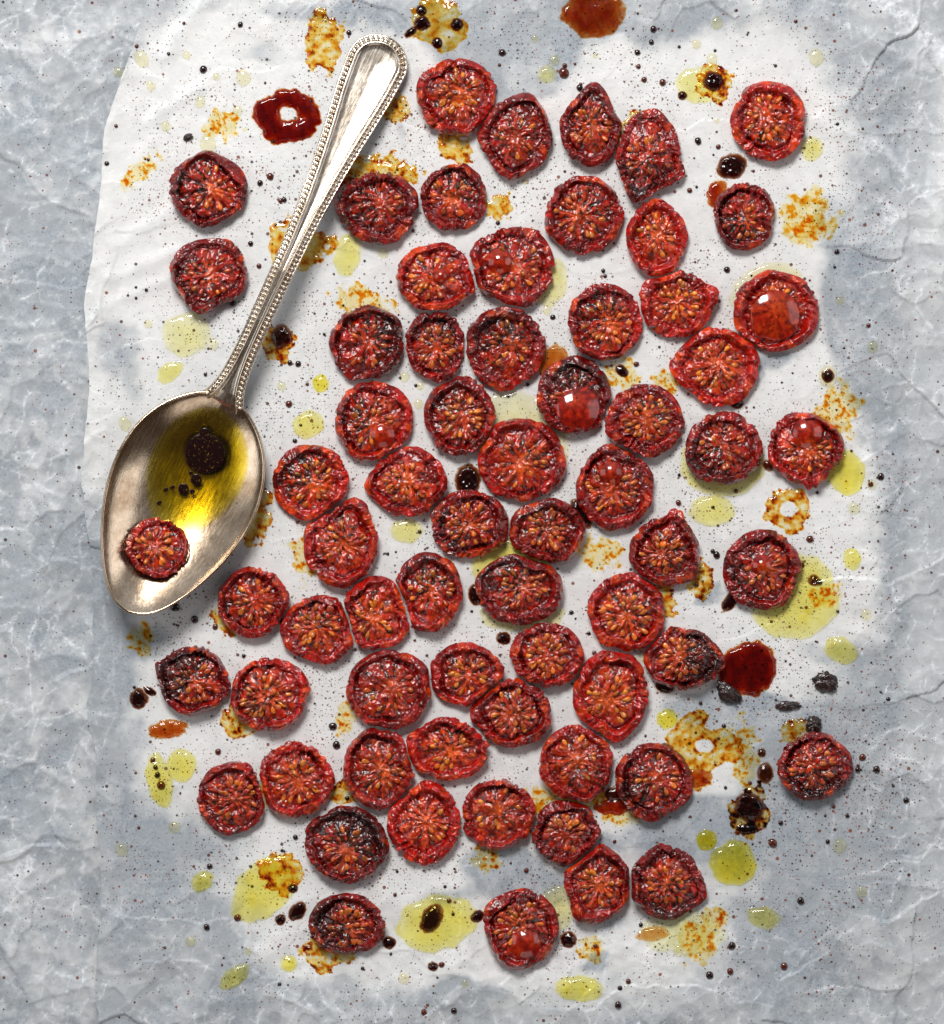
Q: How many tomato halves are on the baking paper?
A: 66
